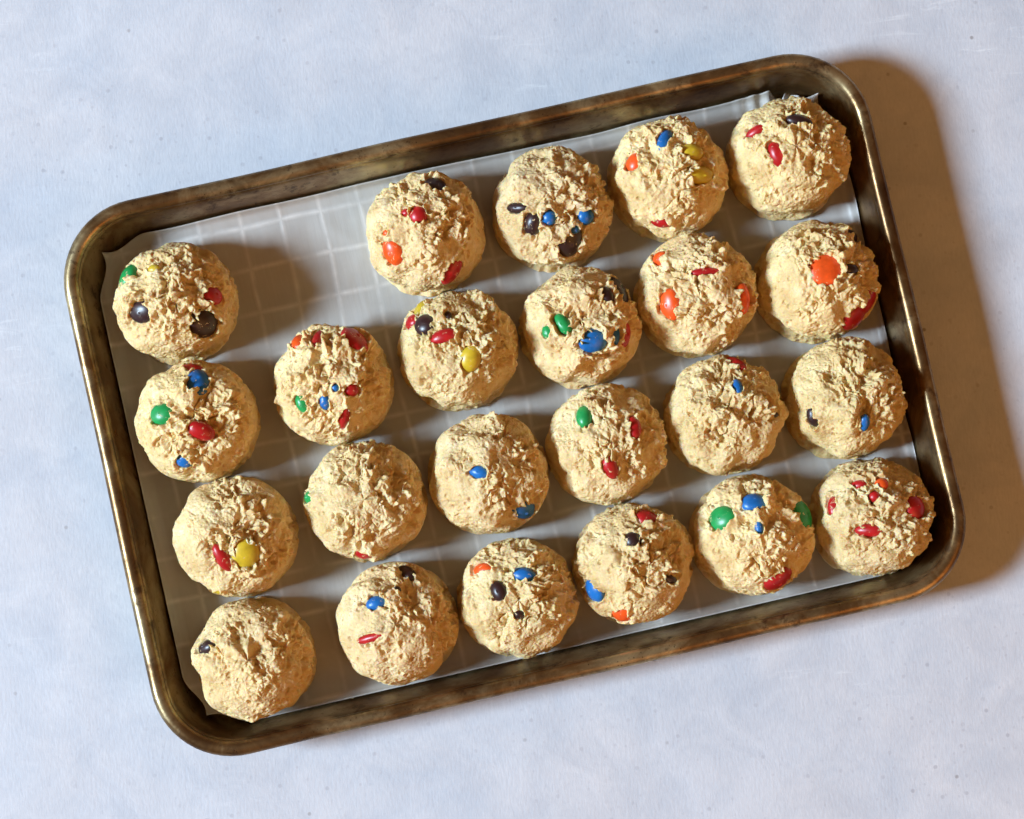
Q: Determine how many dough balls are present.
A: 23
